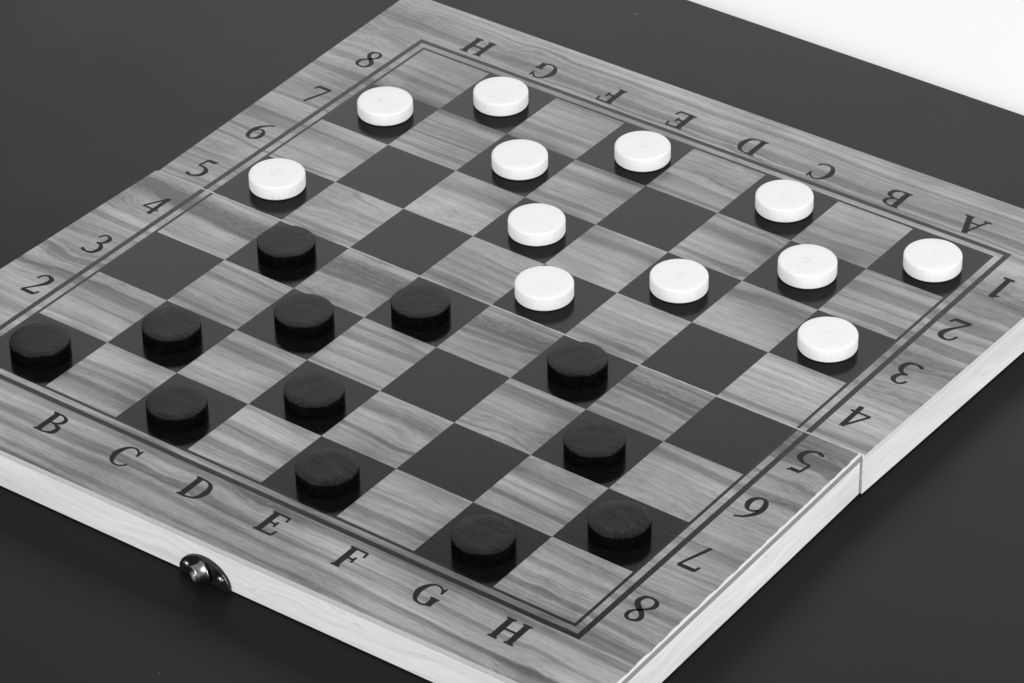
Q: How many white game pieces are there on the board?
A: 12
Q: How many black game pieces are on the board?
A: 12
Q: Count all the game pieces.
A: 24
